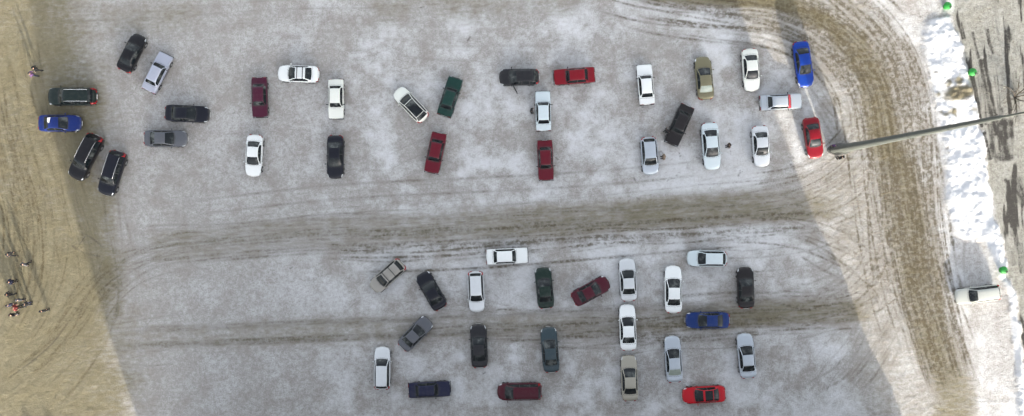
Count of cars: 53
